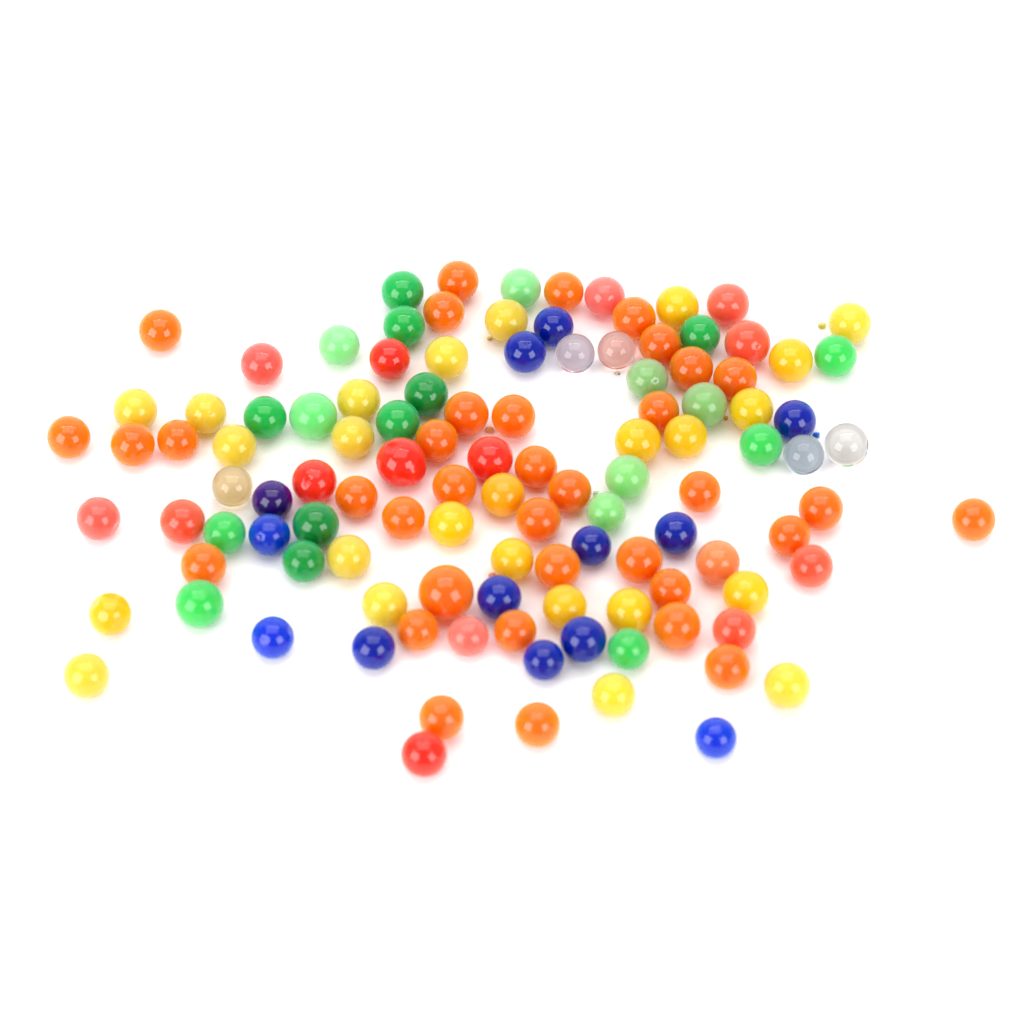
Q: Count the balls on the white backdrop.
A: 114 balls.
